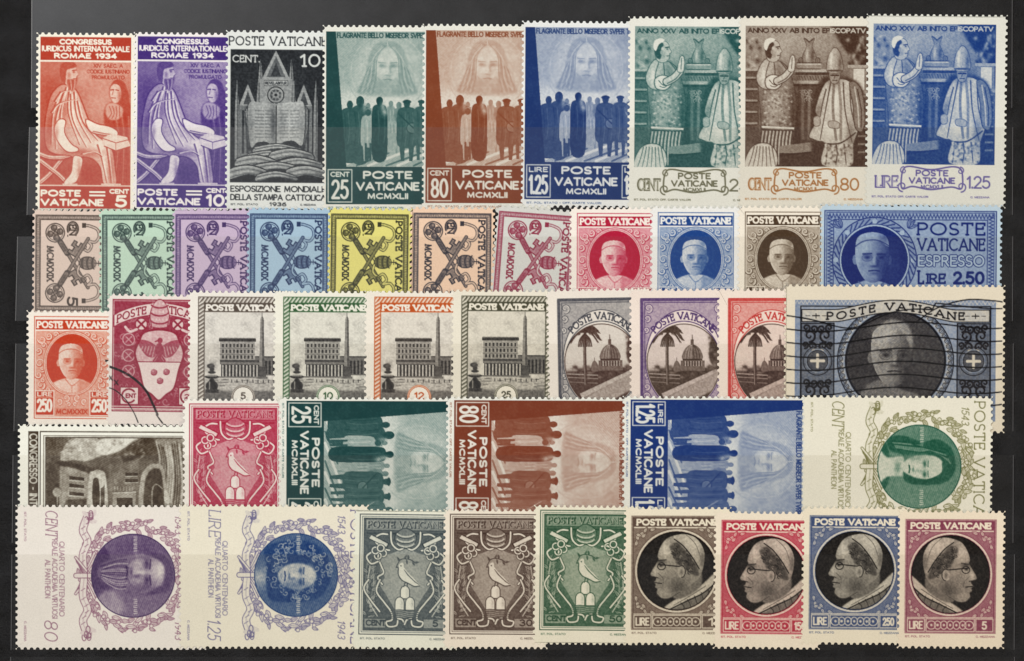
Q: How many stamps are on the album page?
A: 45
